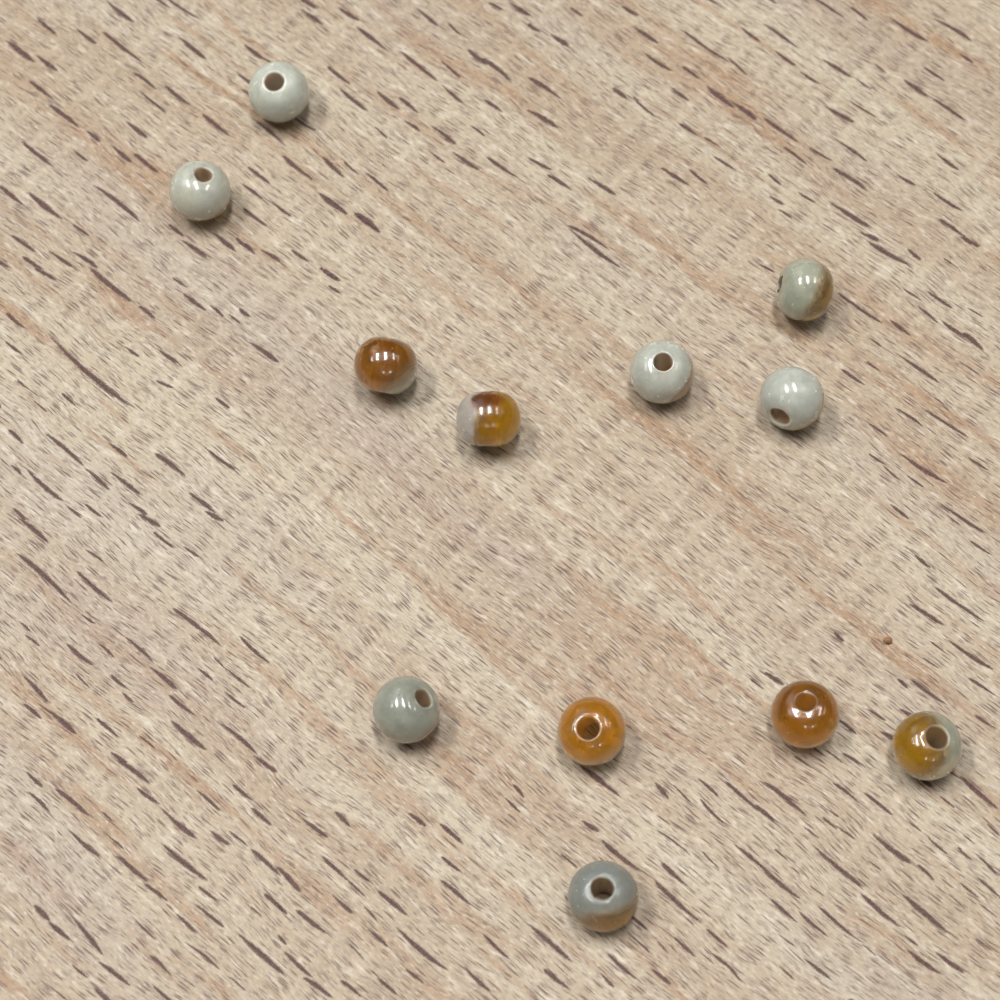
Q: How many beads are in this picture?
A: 12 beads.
